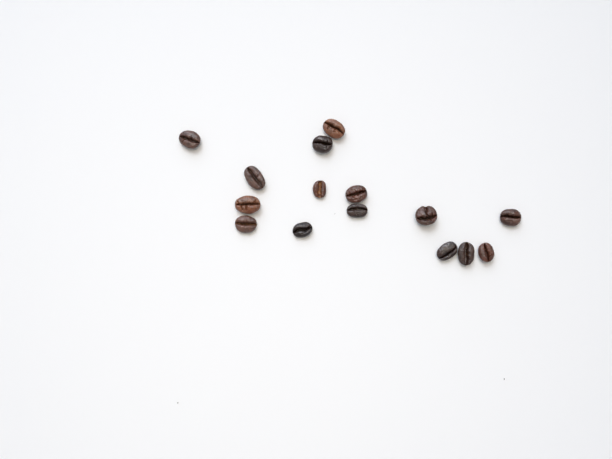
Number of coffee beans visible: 15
